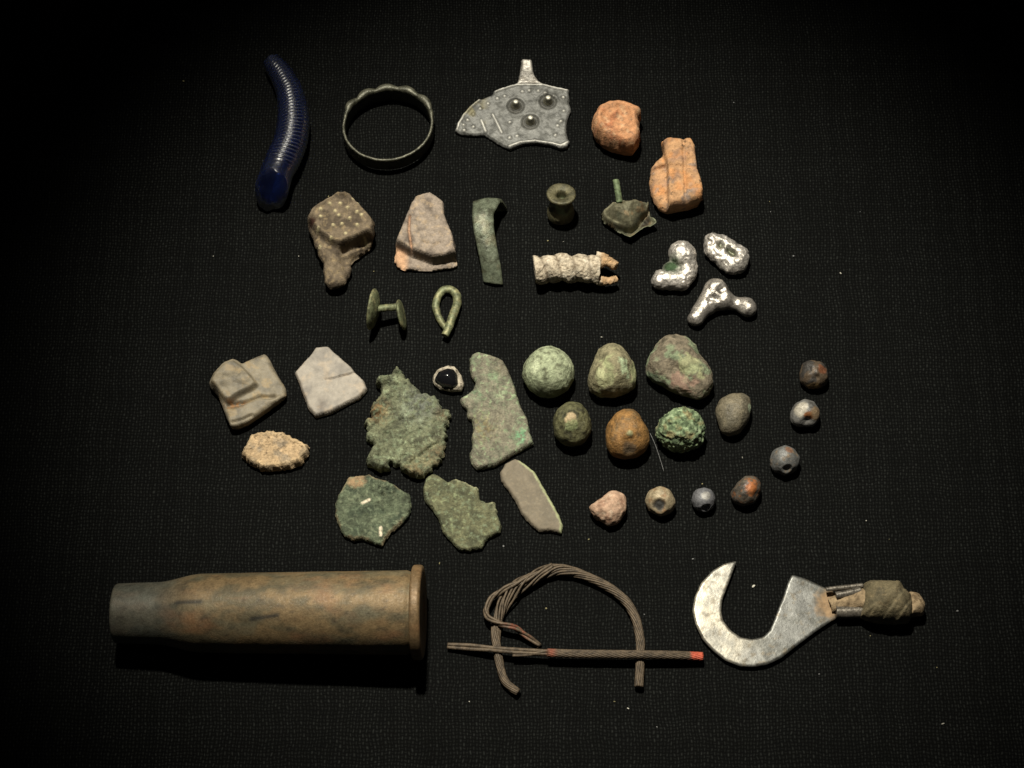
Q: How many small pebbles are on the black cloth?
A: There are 7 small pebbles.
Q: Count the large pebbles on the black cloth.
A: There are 7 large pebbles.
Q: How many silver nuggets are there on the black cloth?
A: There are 3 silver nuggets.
